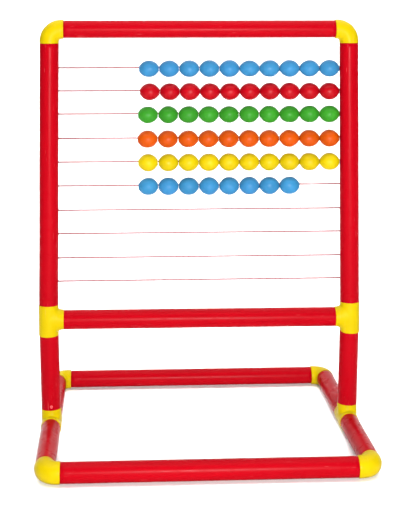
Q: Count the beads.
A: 58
